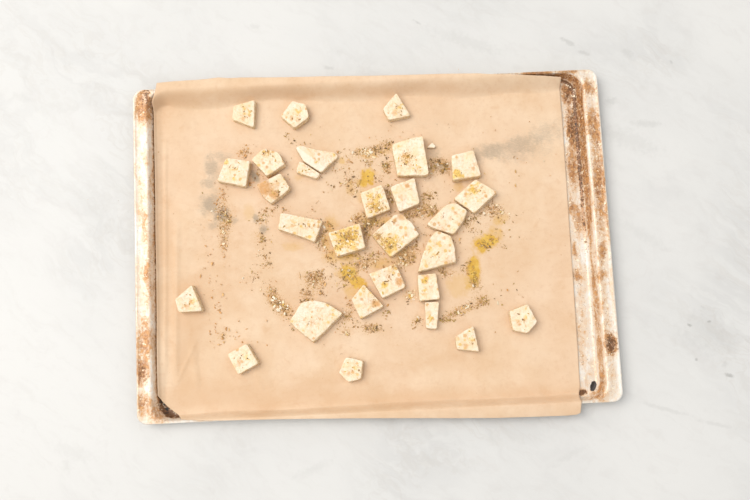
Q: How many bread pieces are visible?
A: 29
